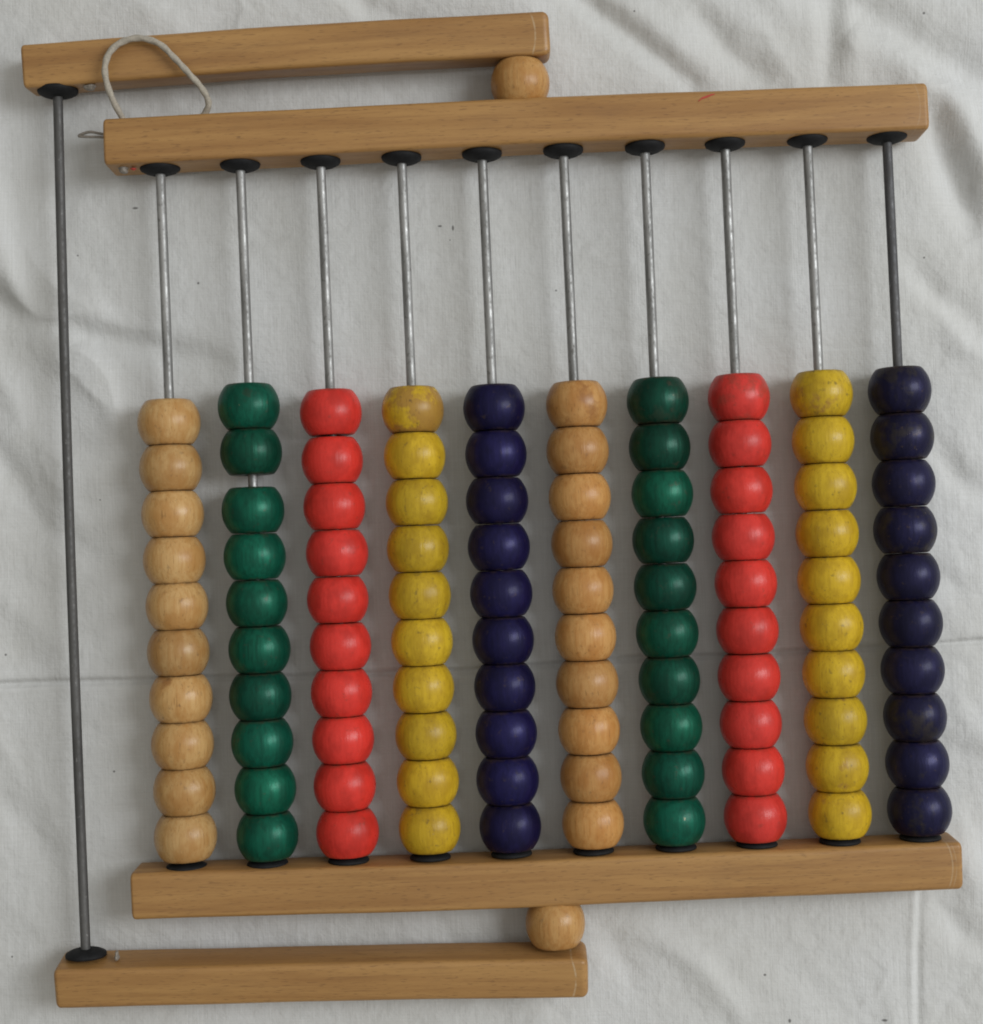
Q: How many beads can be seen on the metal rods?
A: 100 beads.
